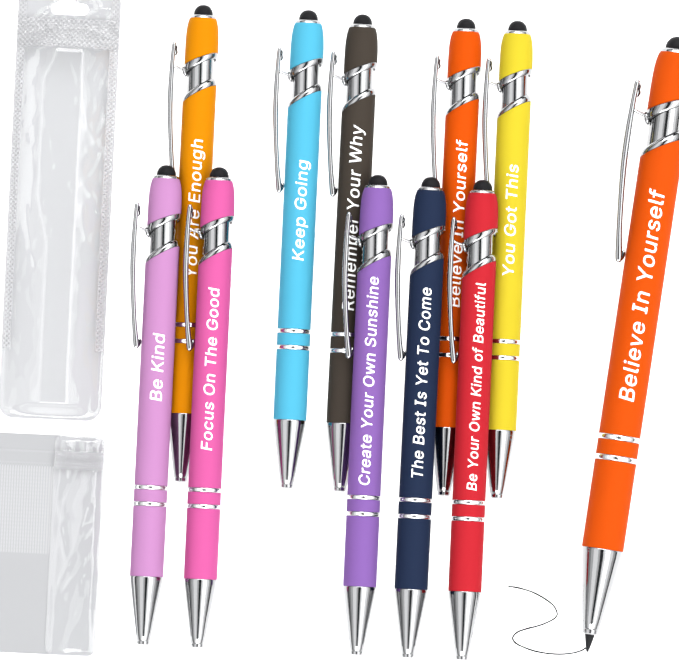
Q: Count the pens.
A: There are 11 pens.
